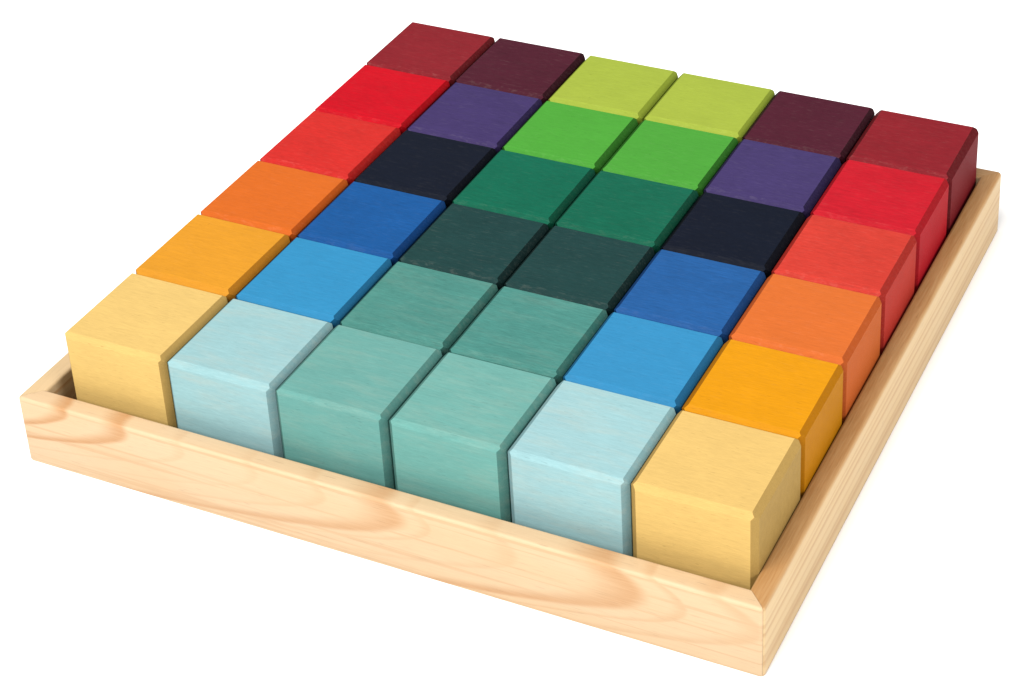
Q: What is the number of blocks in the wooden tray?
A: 36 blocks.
